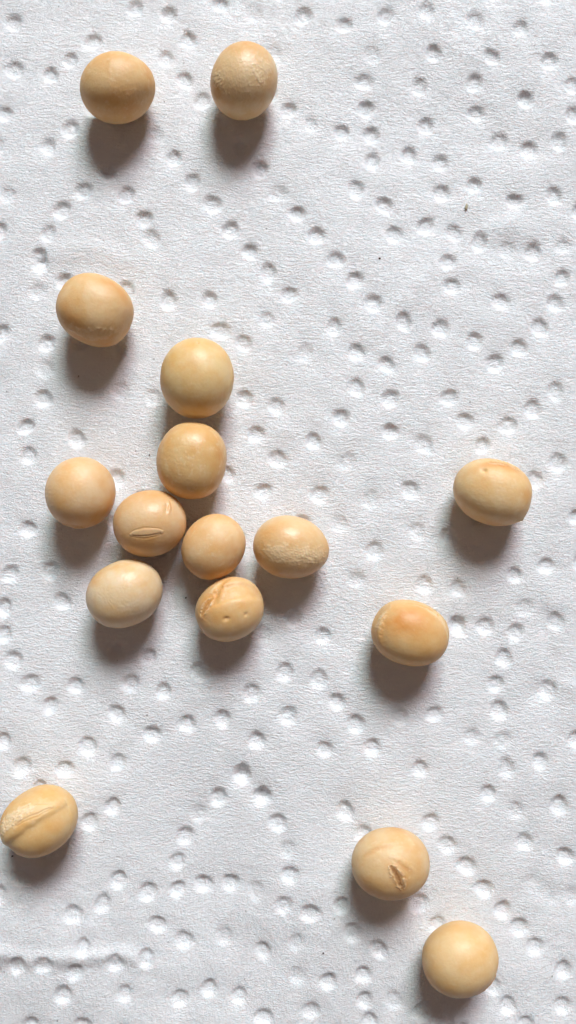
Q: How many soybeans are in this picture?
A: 16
